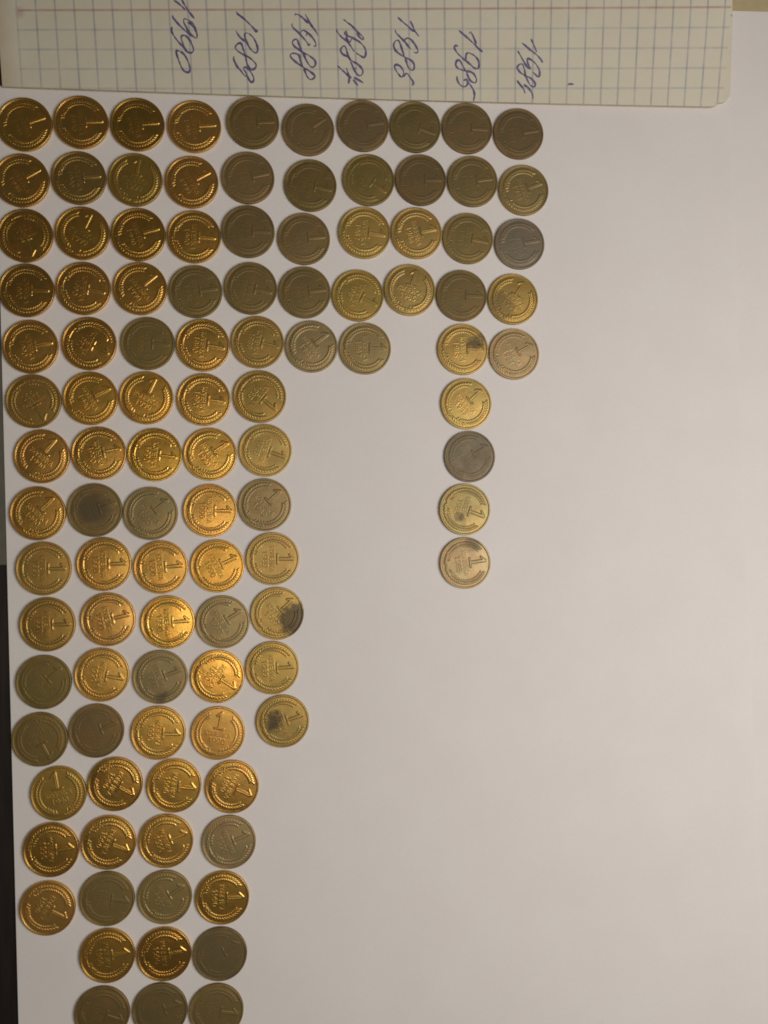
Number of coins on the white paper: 106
